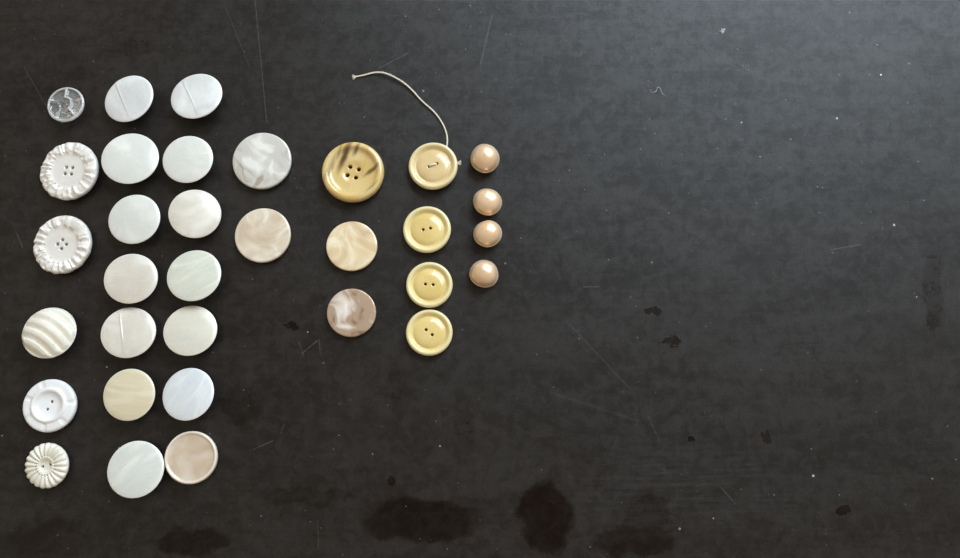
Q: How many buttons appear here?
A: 33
